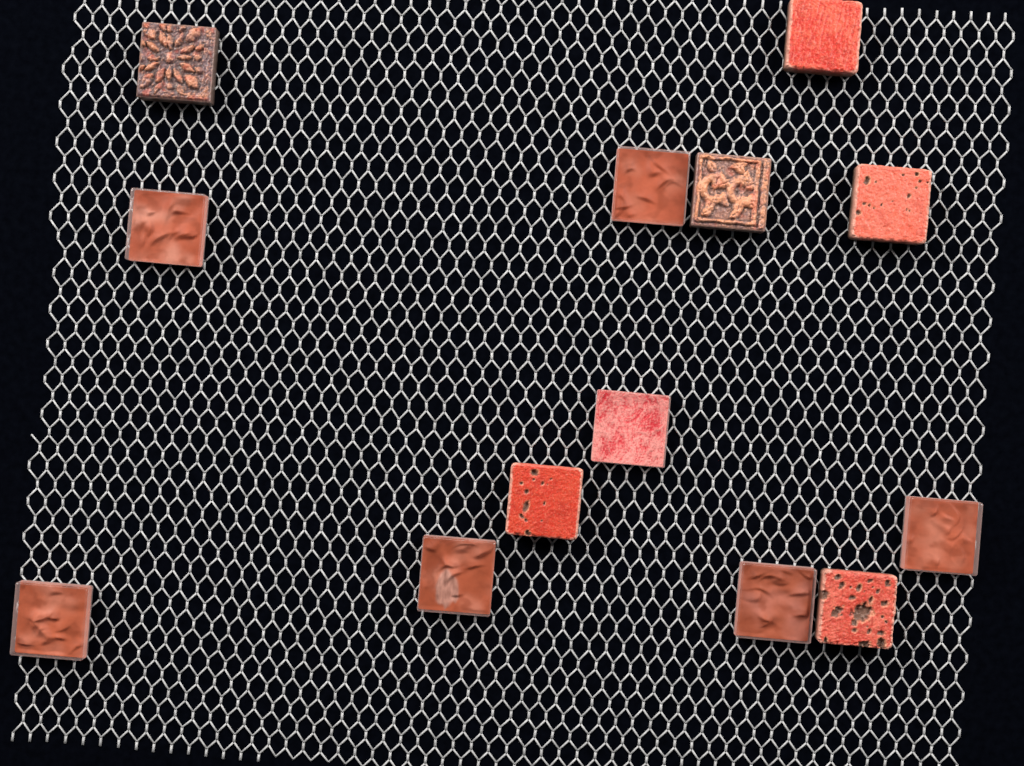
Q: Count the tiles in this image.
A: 13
